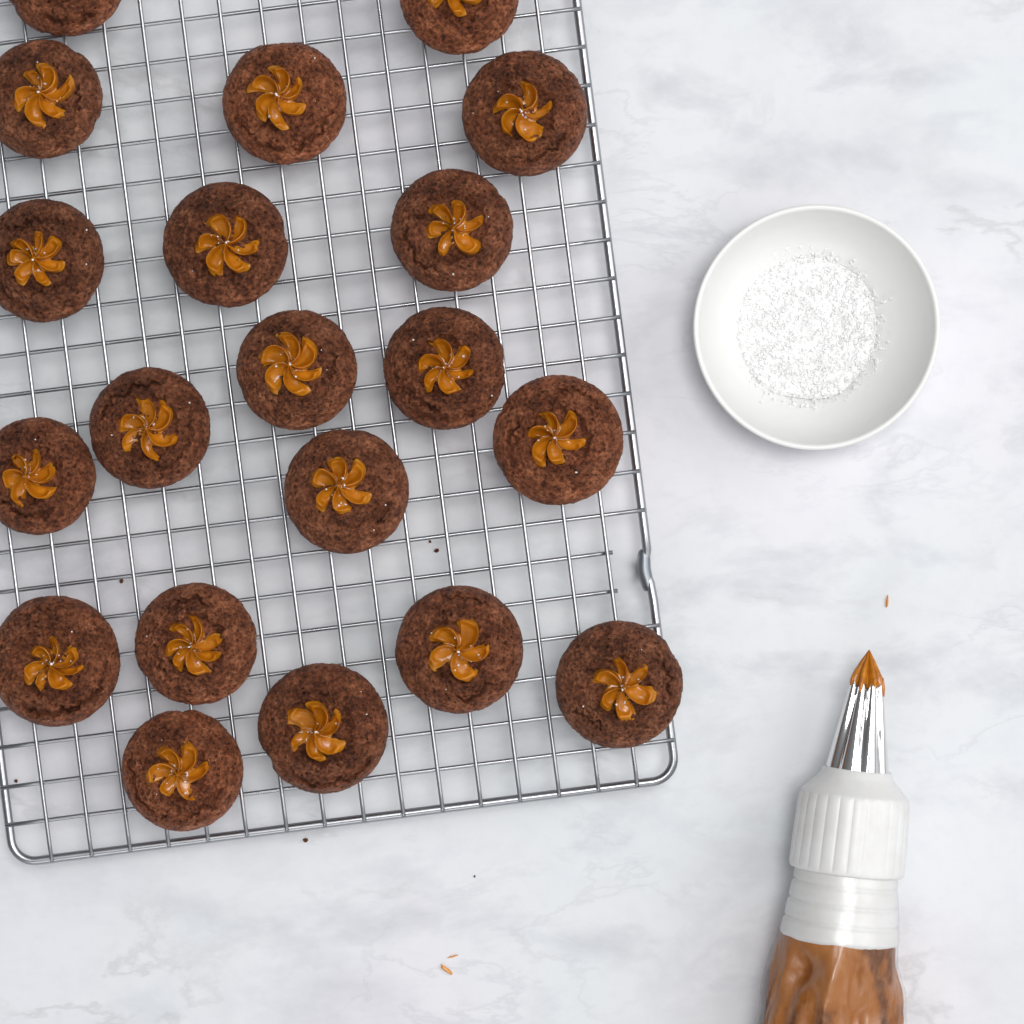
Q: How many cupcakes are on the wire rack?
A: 20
